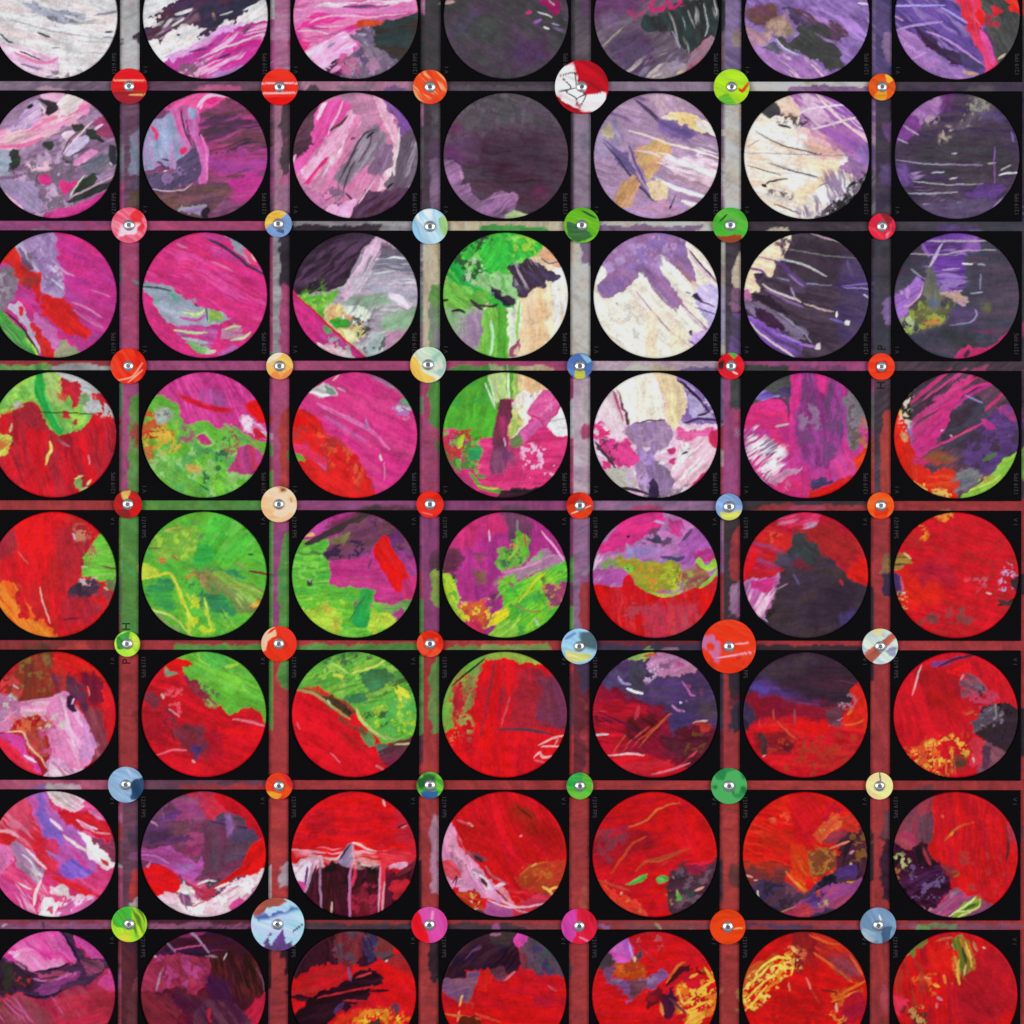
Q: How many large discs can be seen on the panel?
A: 56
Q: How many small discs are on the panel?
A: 42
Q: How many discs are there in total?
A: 98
